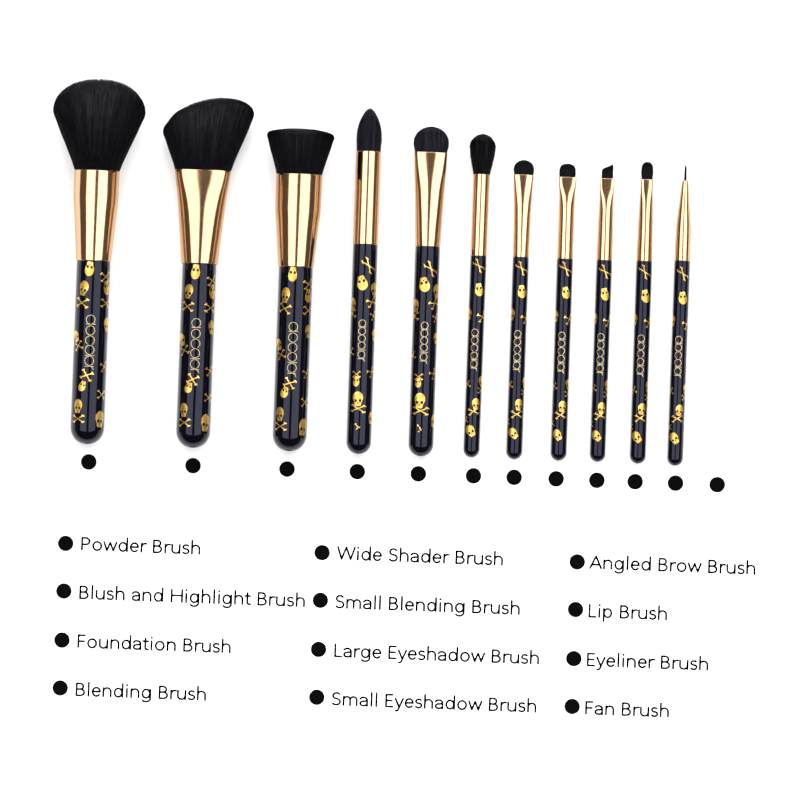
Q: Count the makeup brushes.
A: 11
